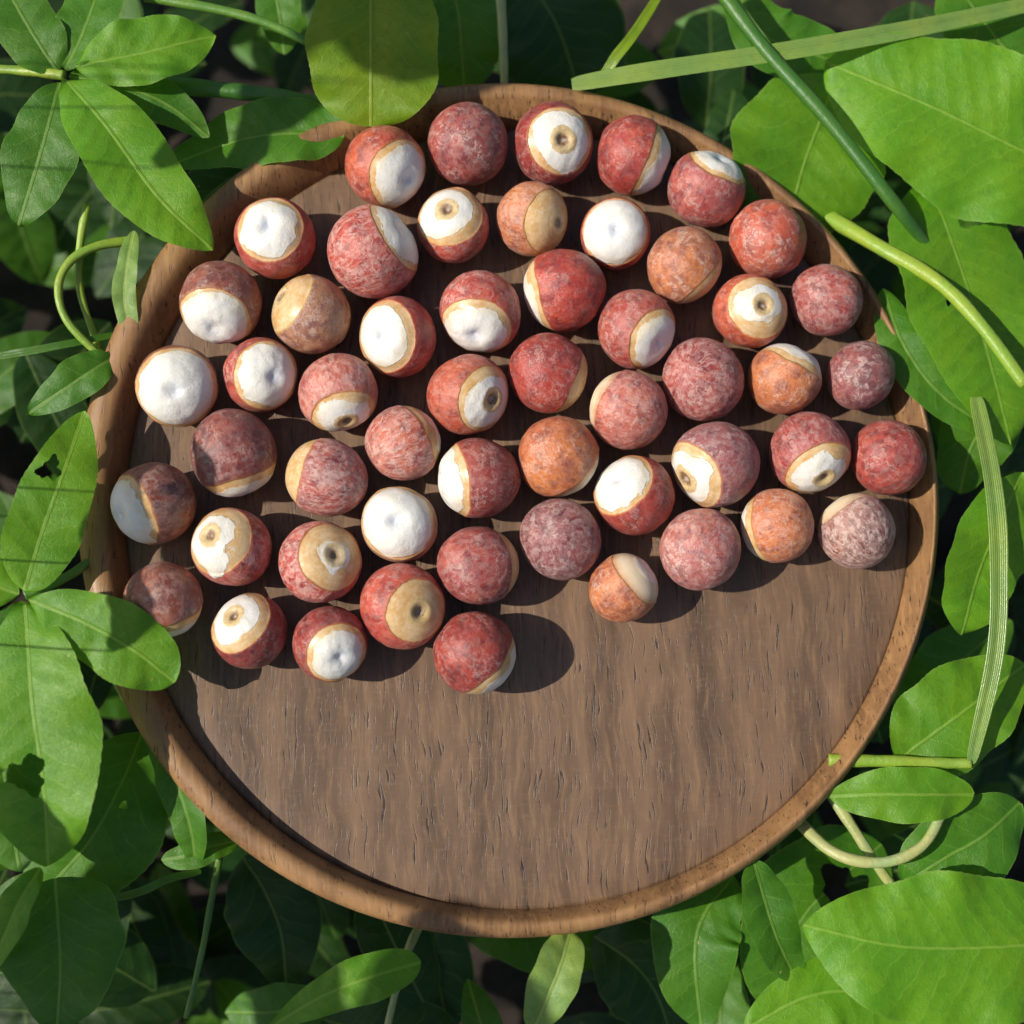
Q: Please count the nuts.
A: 53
